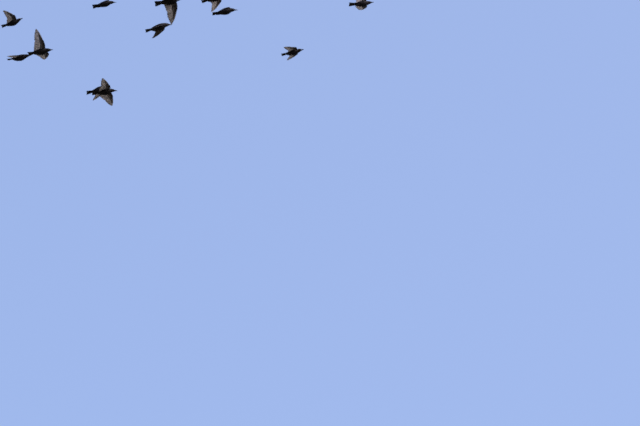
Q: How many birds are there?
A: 12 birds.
